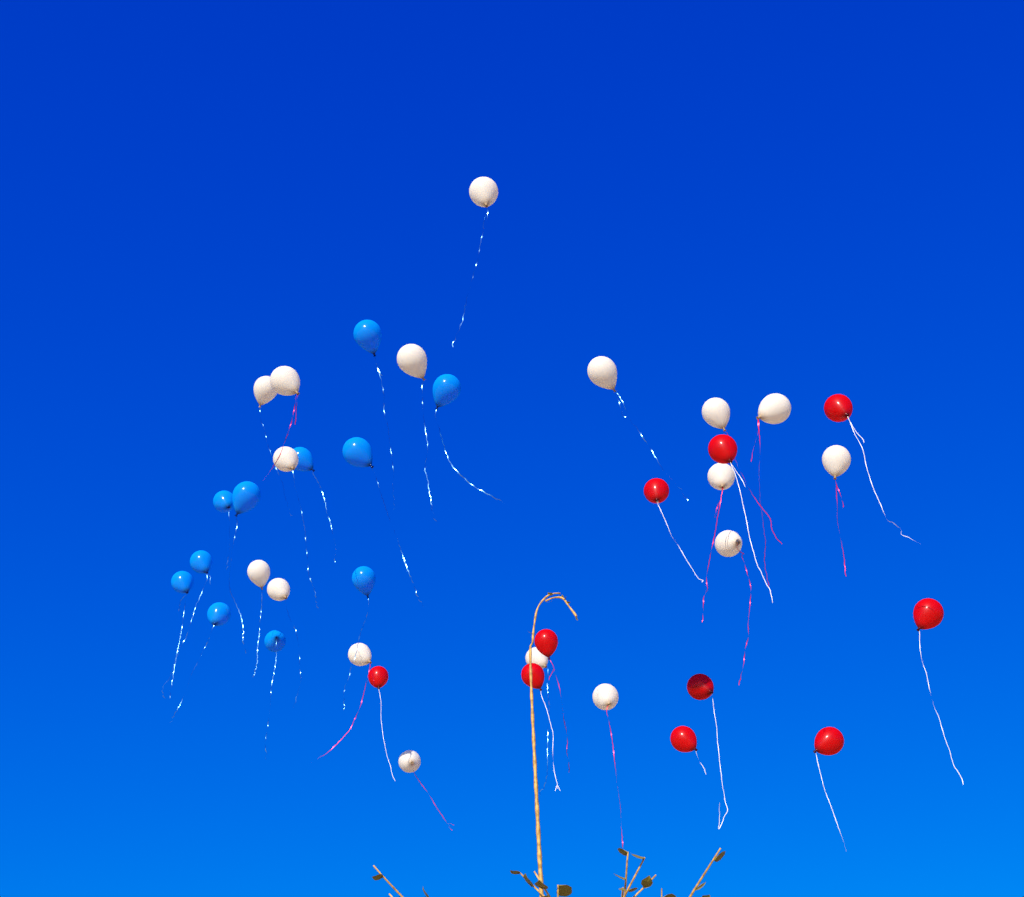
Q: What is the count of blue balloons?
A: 11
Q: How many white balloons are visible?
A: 17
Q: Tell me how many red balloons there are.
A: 10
